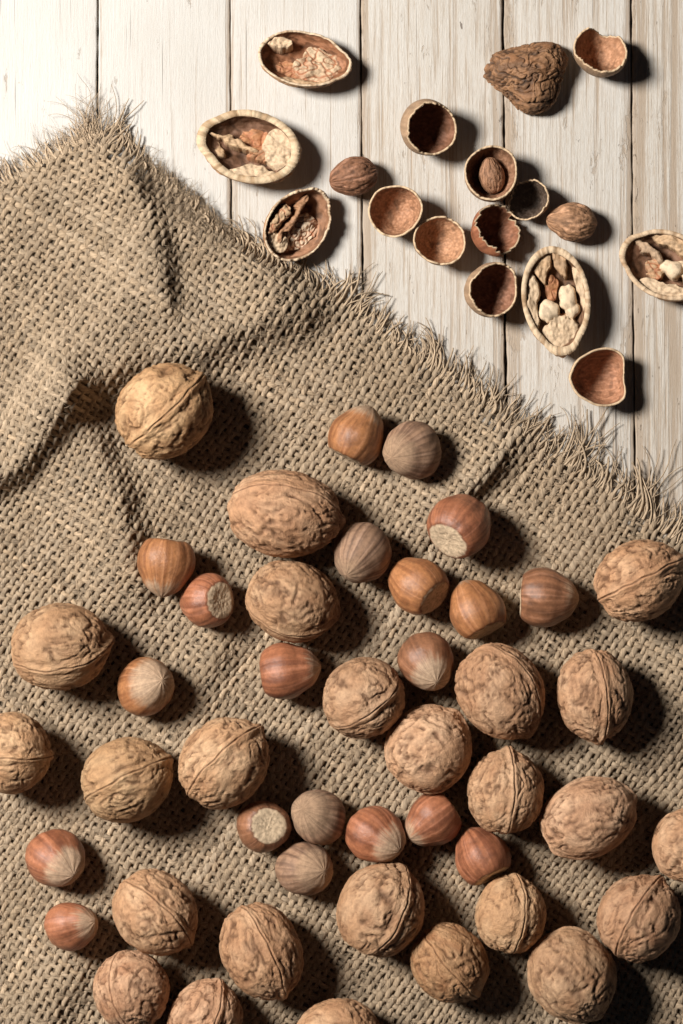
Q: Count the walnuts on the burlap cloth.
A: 25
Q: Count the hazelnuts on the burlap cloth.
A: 20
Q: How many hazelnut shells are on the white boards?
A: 9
